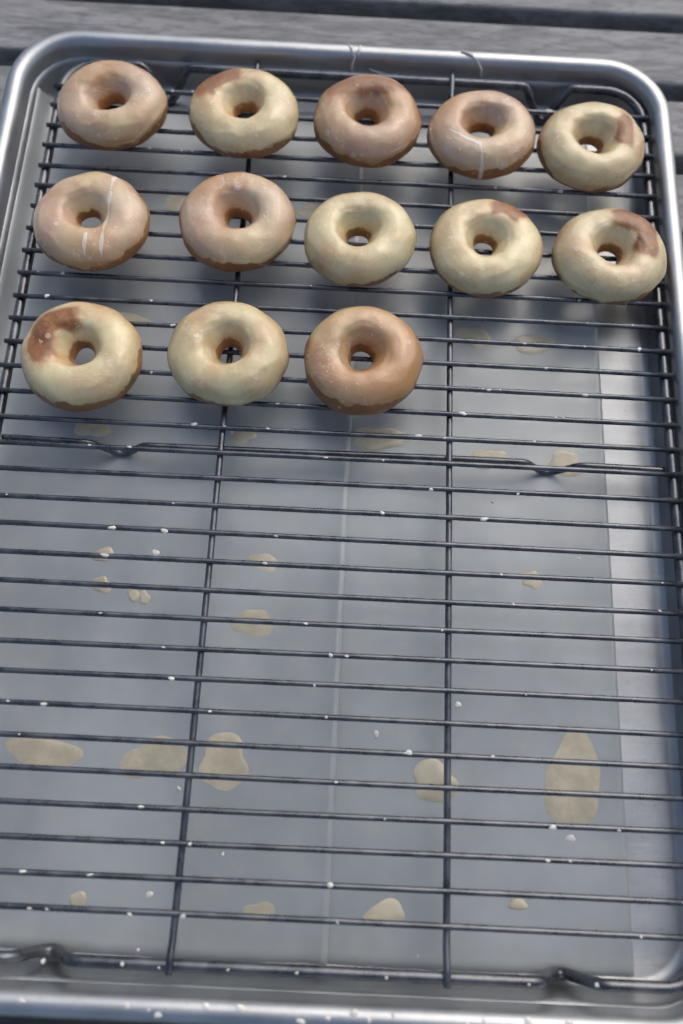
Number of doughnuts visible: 13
